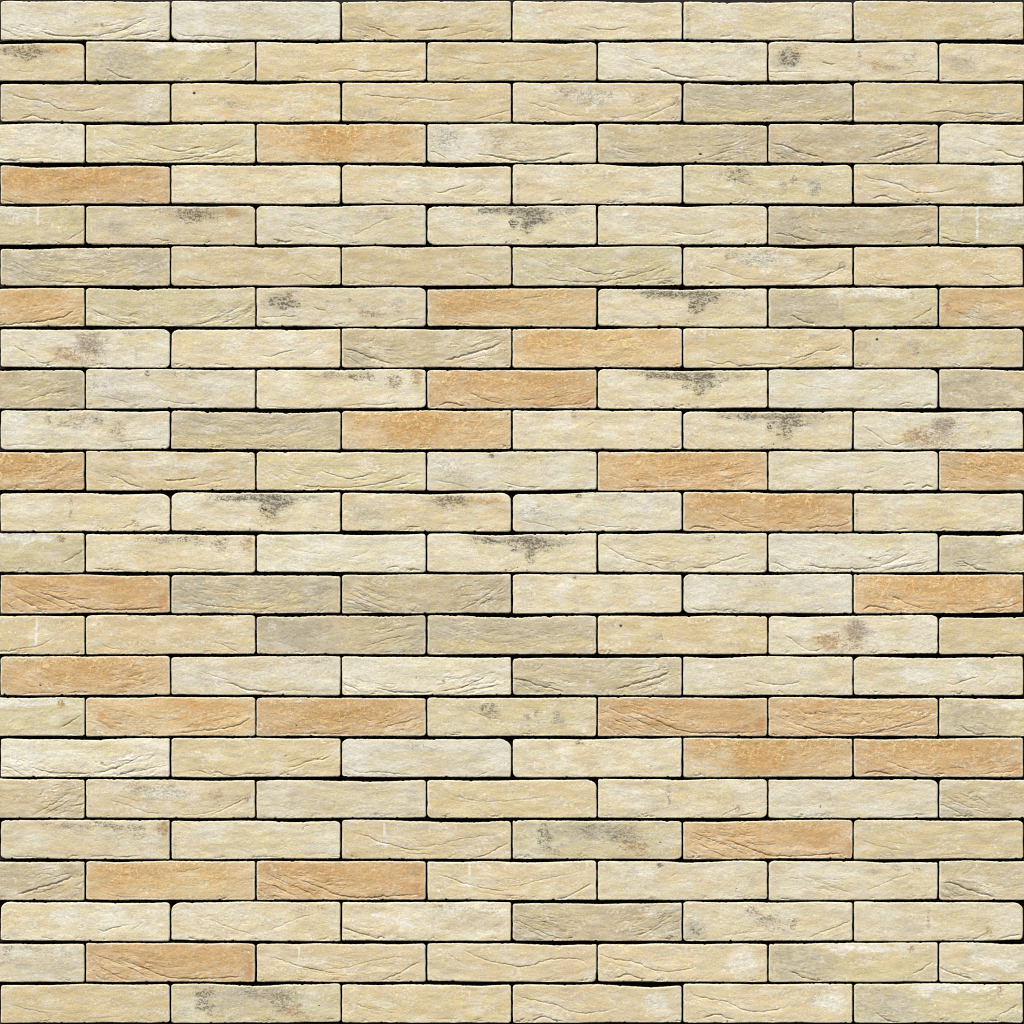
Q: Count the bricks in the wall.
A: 162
